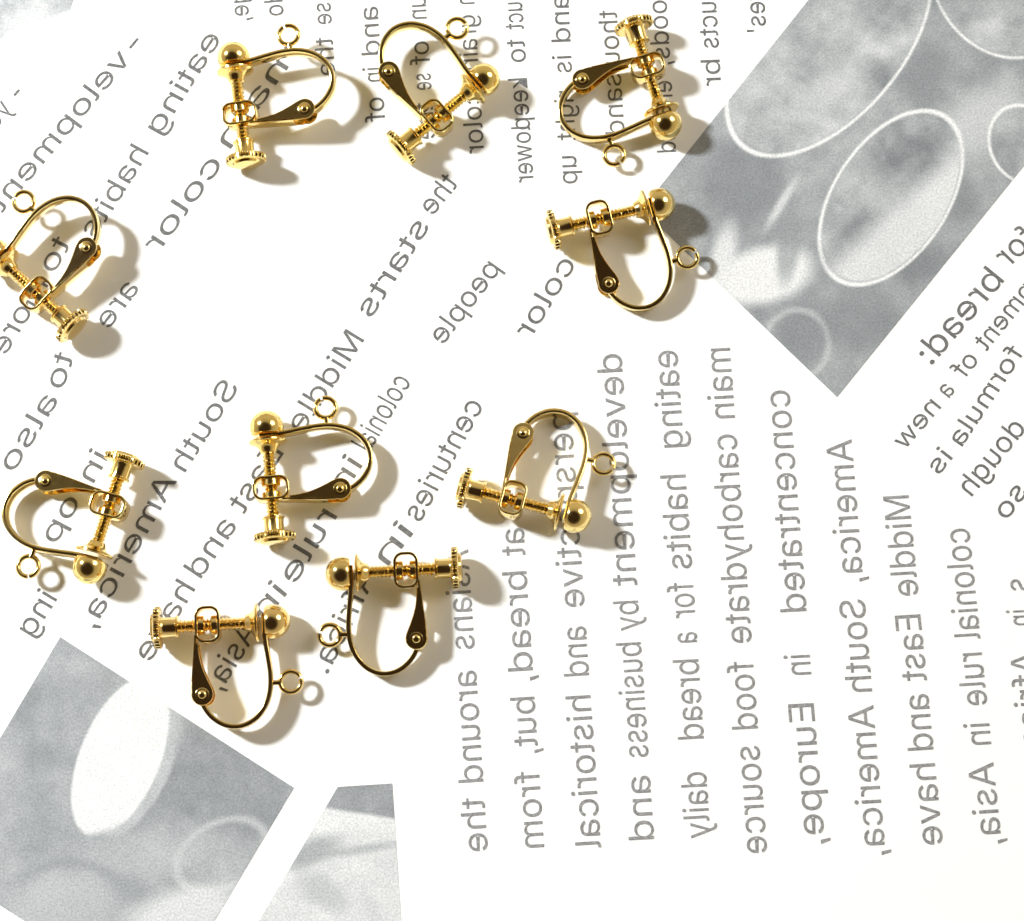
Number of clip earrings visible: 10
